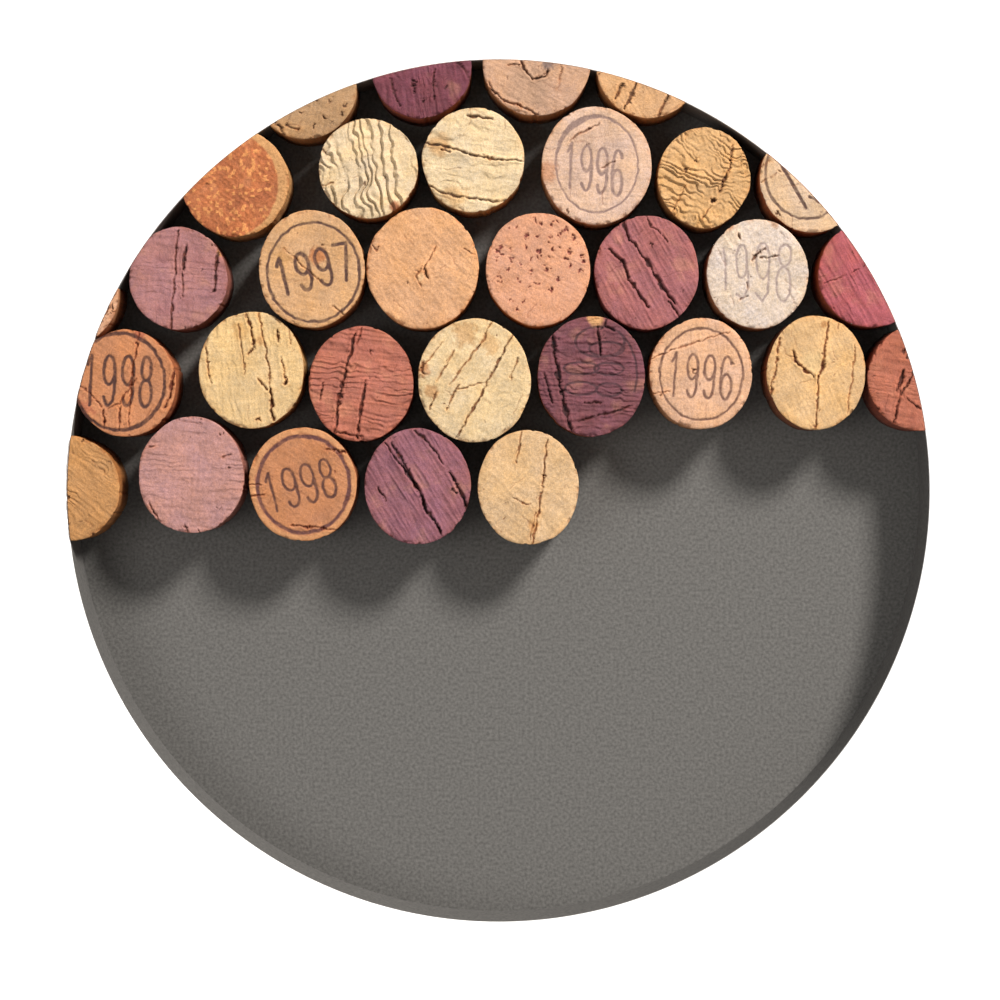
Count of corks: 31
